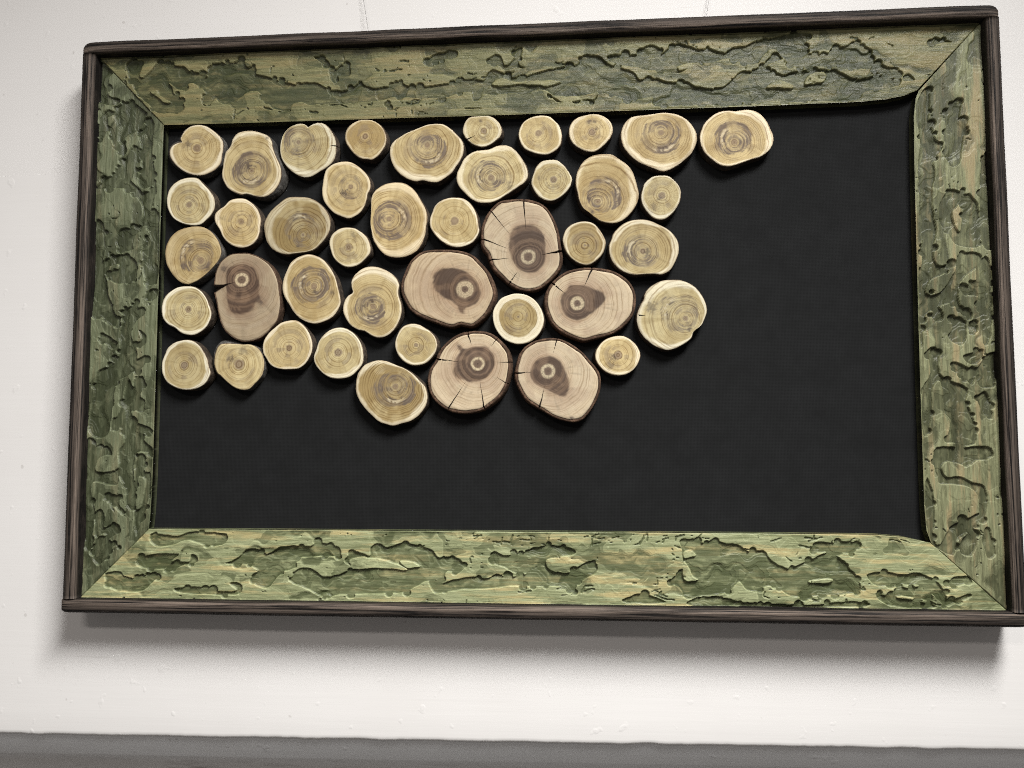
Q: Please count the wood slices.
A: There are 42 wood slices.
